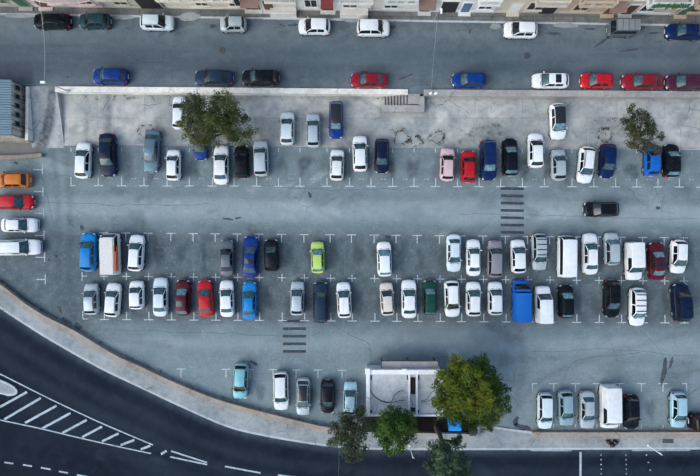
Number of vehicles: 103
